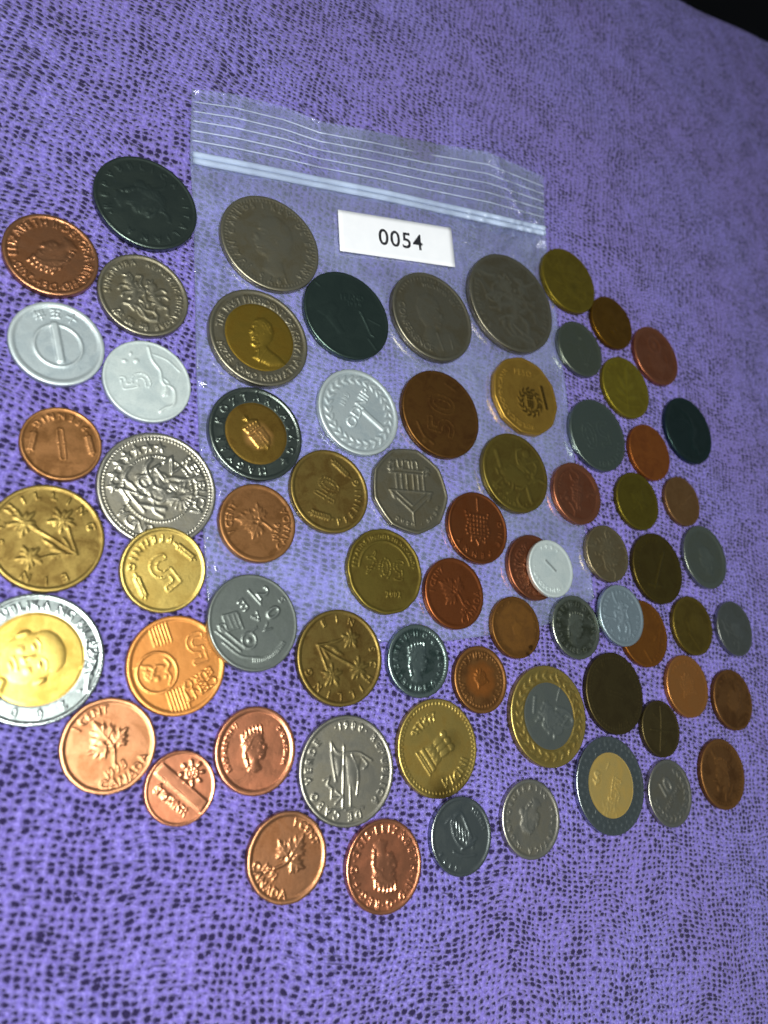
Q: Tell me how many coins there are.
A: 70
